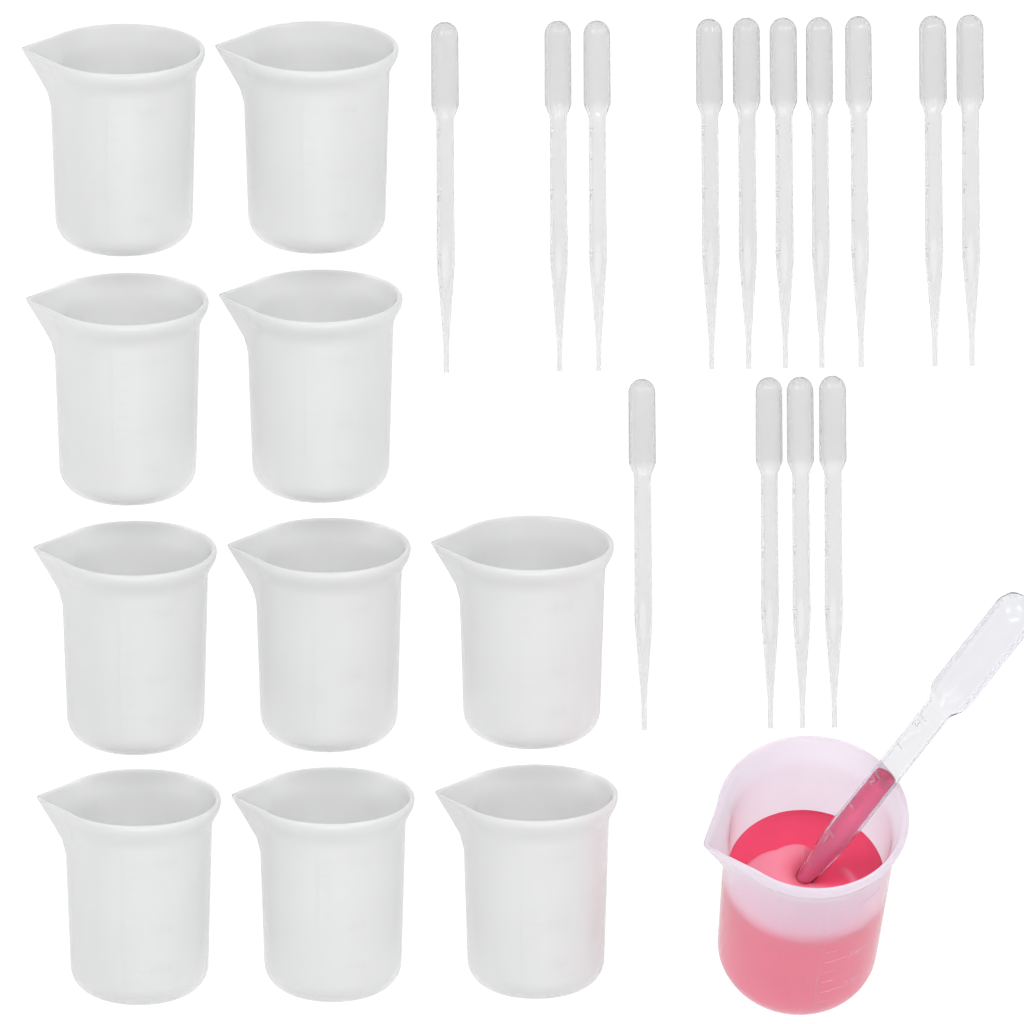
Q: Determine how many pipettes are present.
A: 15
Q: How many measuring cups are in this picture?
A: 11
